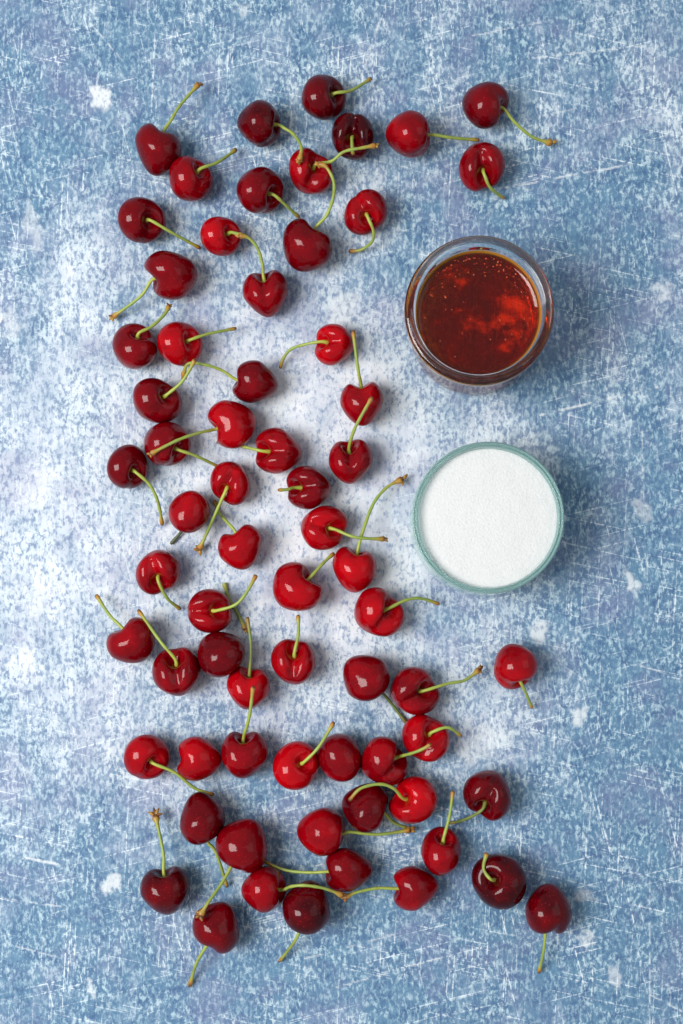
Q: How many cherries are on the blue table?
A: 67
